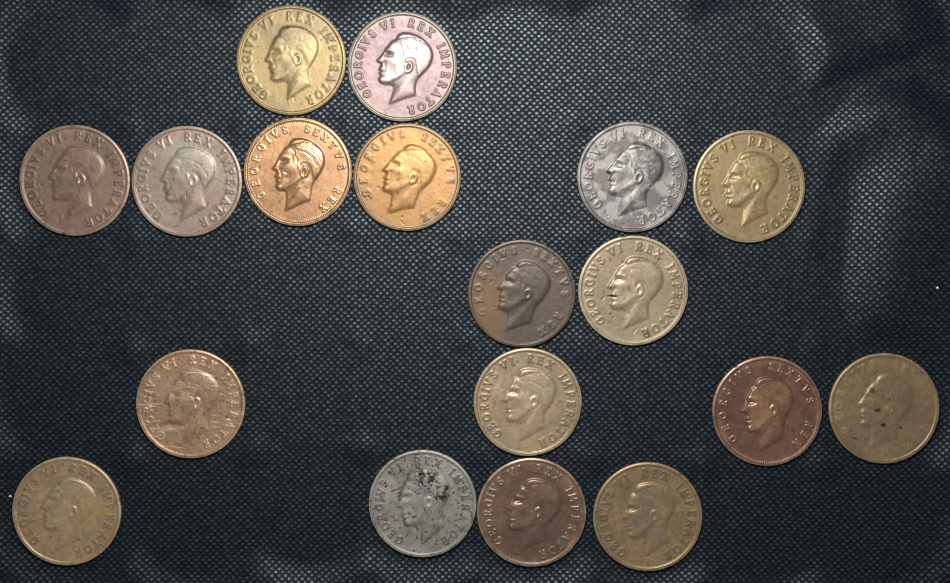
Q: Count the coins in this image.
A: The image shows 18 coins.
